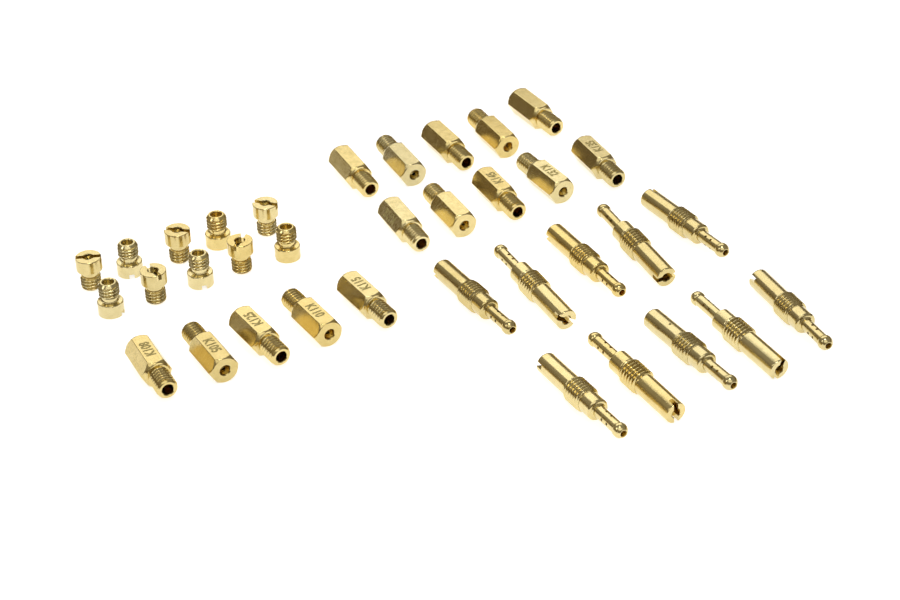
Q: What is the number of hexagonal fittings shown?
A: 15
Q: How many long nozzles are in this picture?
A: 10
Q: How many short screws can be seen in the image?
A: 10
